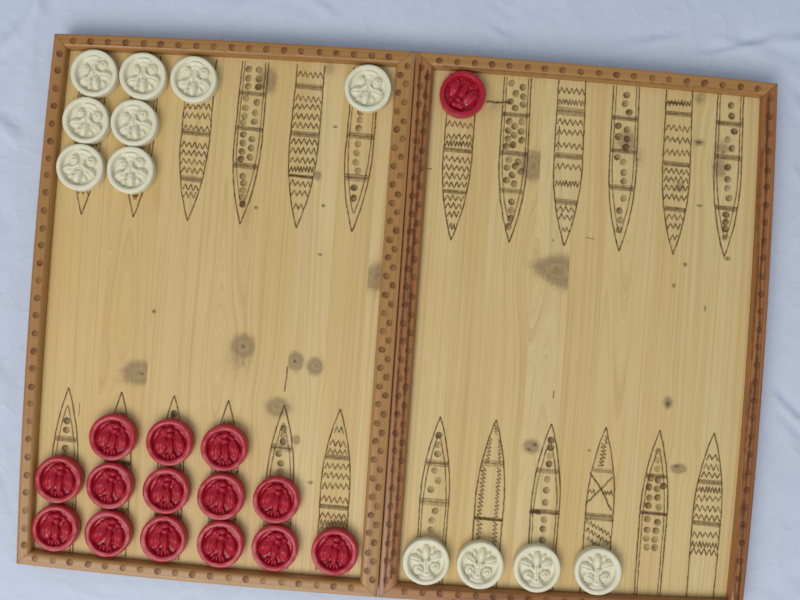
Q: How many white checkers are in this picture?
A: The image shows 12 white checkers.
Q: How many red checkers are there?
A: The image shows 15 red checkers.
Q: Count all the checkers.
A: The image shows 27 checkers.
